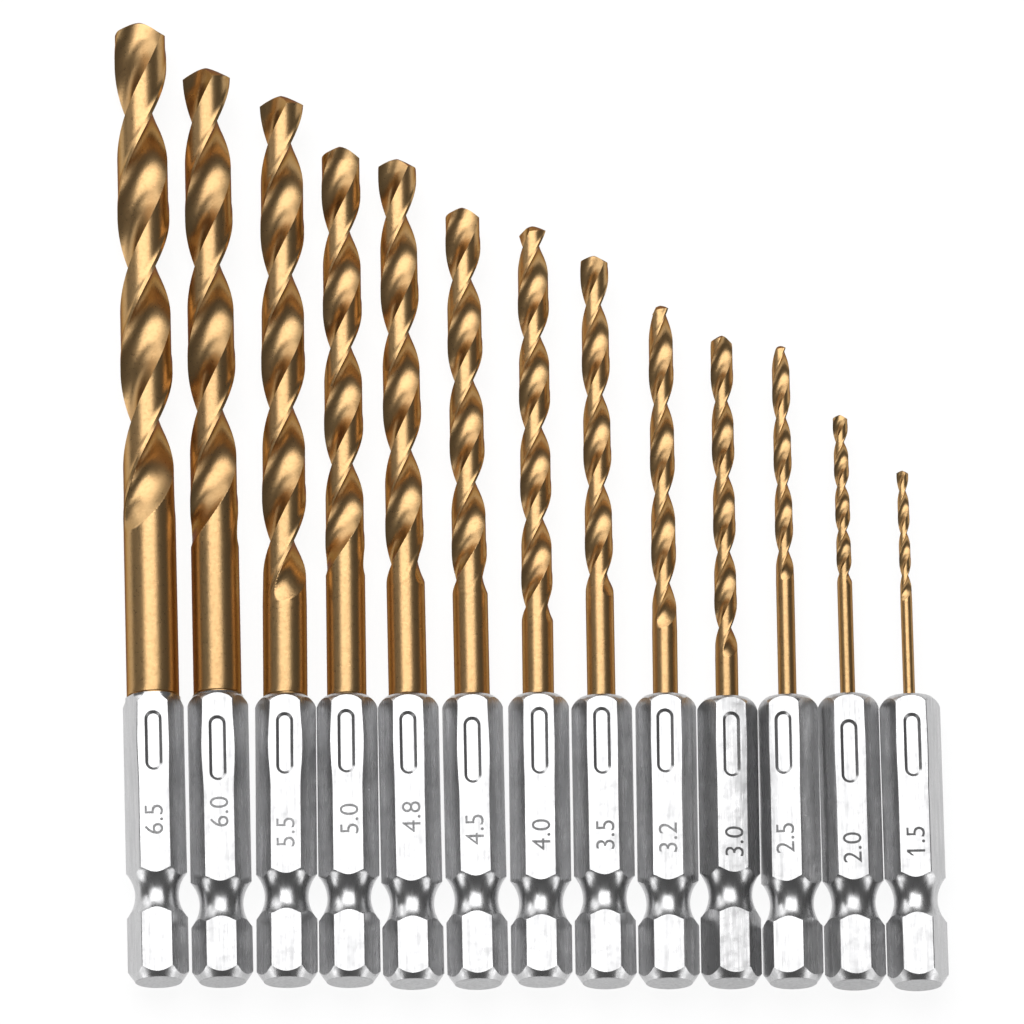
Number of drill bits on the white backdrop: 13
